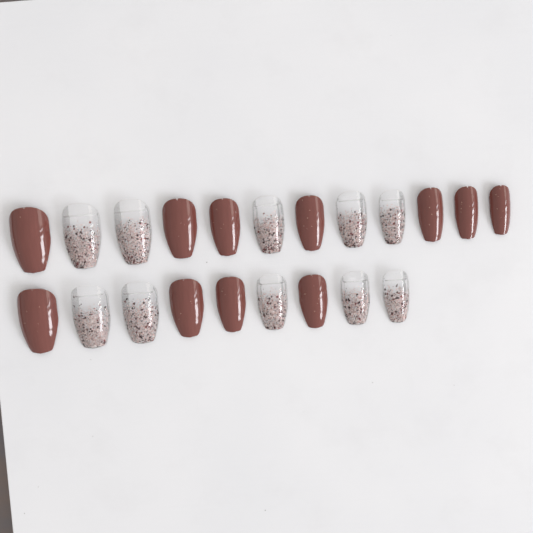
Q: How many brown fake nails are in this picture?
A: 11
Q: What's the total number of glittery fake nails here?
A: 10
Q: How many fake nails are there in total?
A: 21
